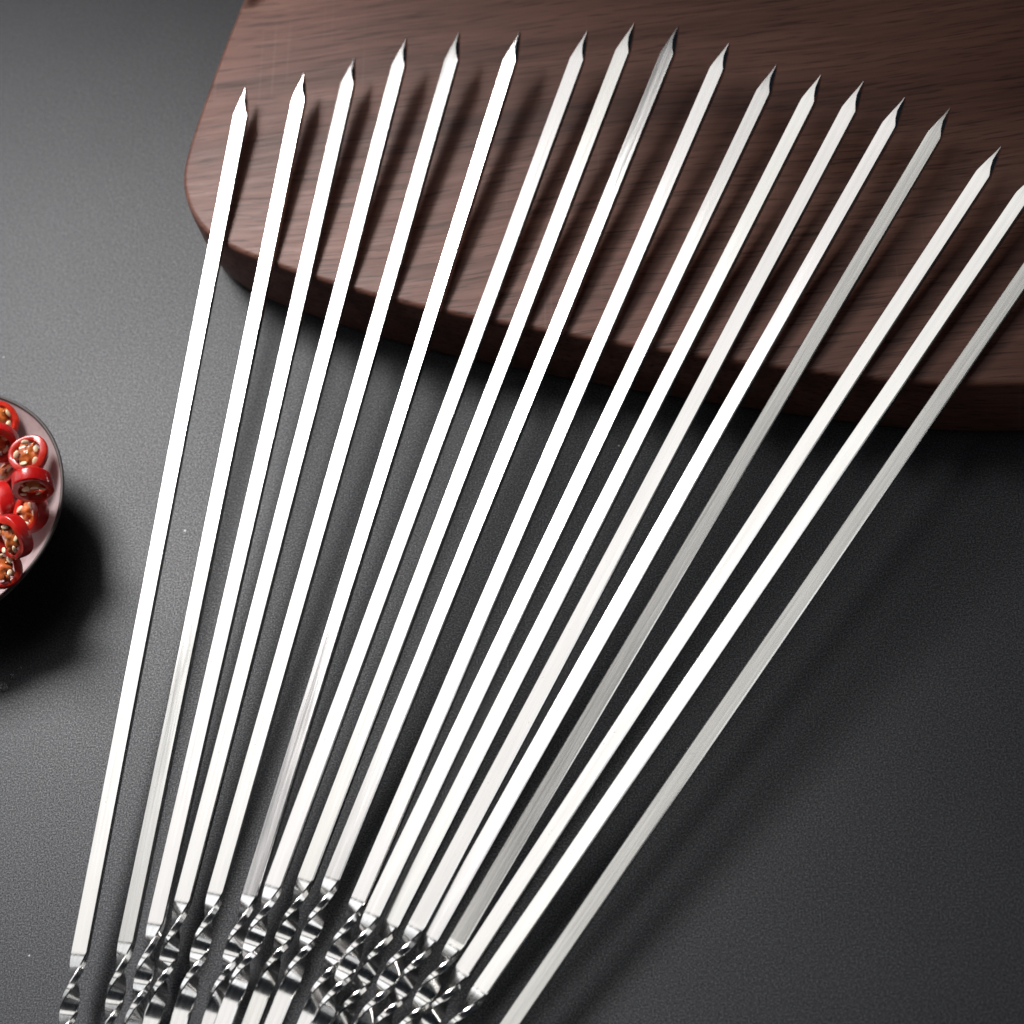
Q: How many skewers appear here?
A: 18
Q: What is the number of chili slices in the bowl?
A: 9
